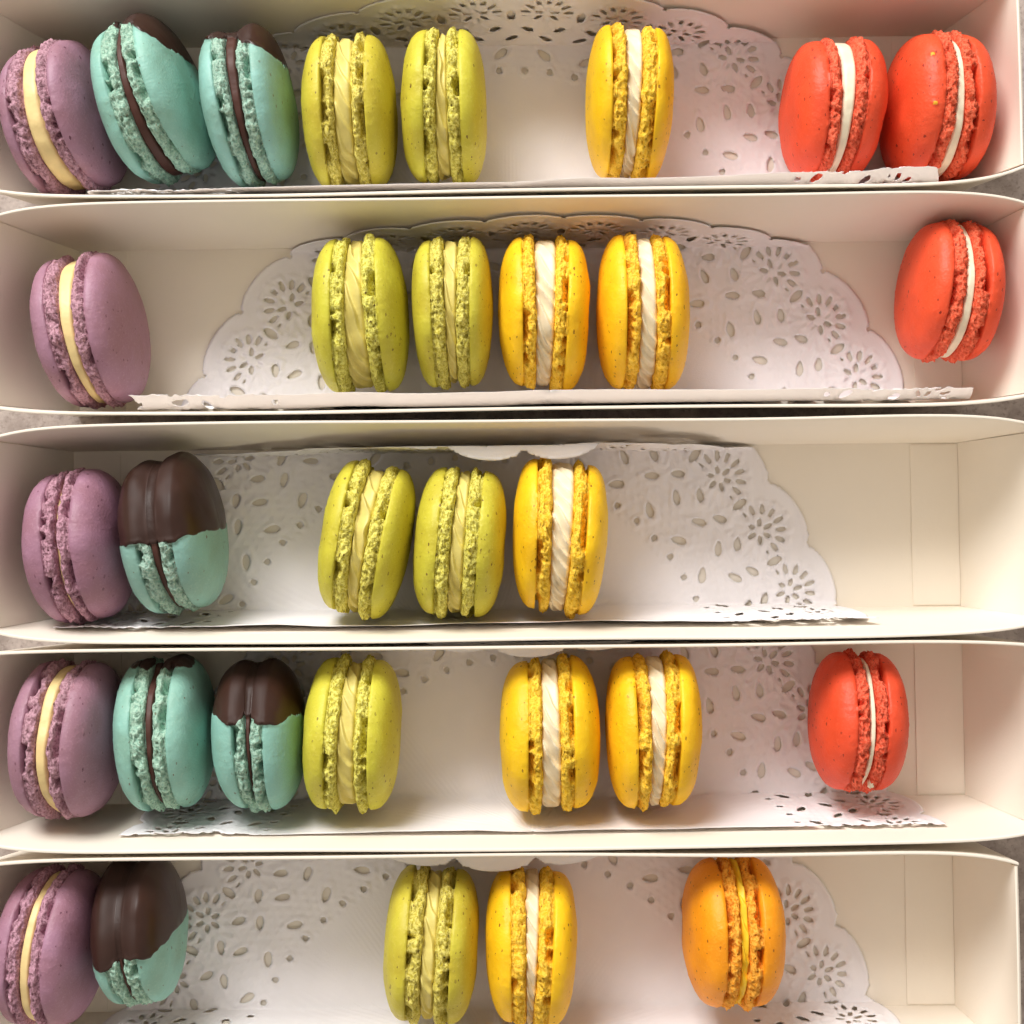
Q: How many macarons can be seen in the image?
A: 31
